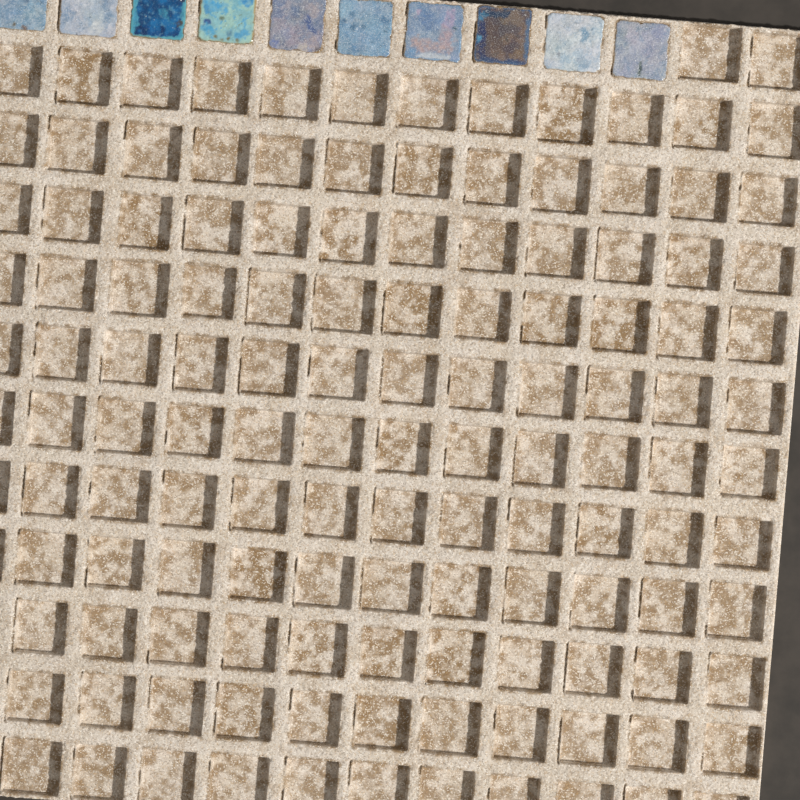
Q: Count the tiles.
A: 10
